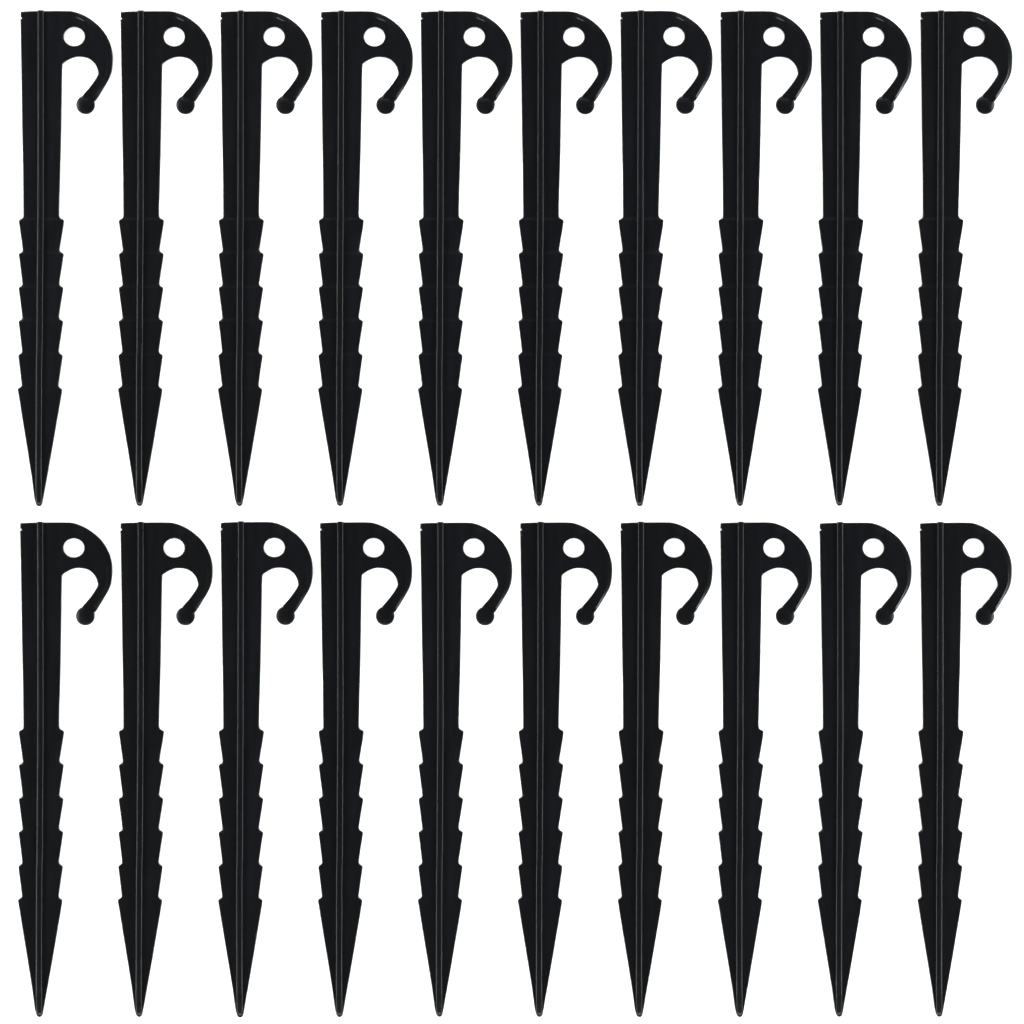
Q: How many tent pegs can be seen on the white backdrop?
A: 20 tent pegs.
